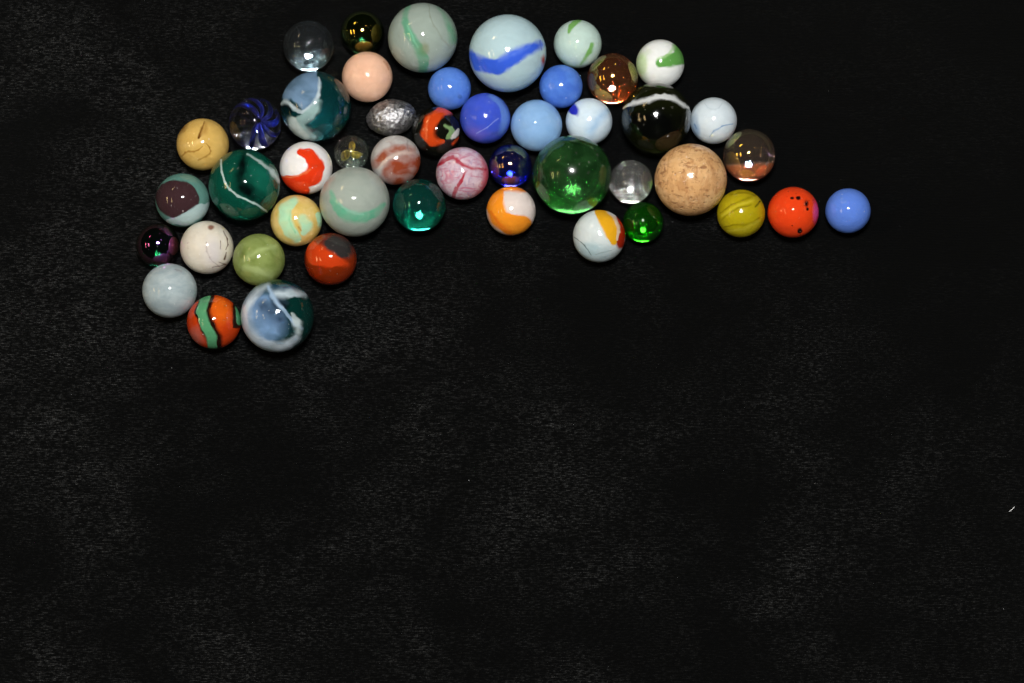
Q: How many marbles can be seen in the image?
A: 46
